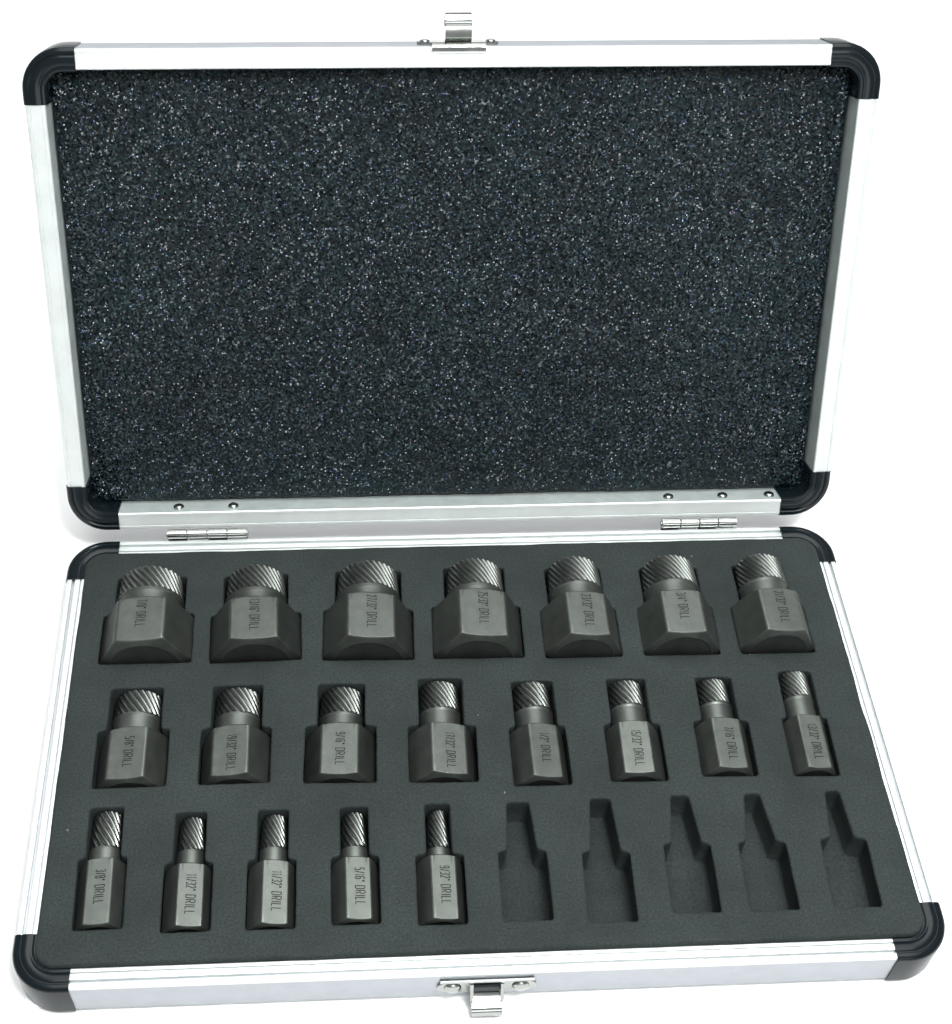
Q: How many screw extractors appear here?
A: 20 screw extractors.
